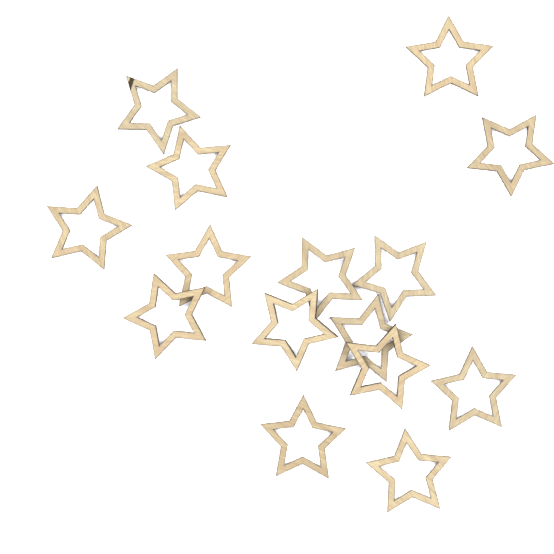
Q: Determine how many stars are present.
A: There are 15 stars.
